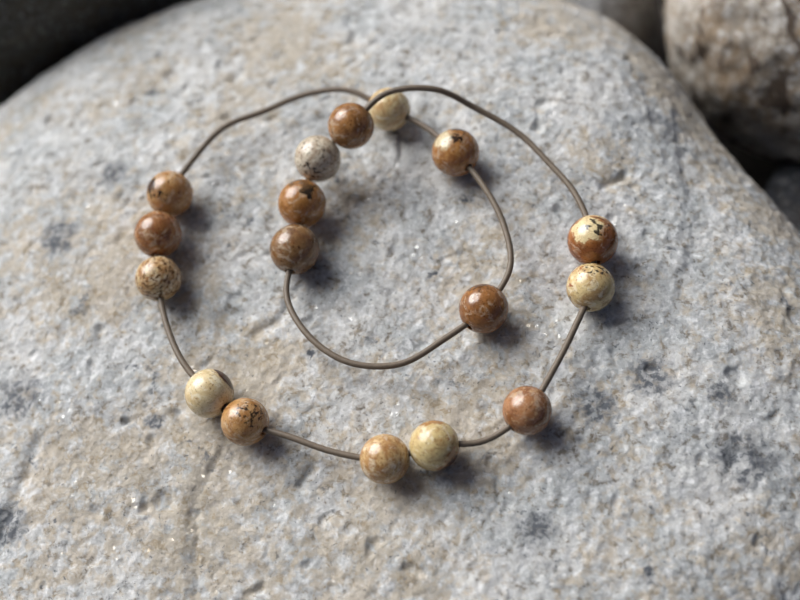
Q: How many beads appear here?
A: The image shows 17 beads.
